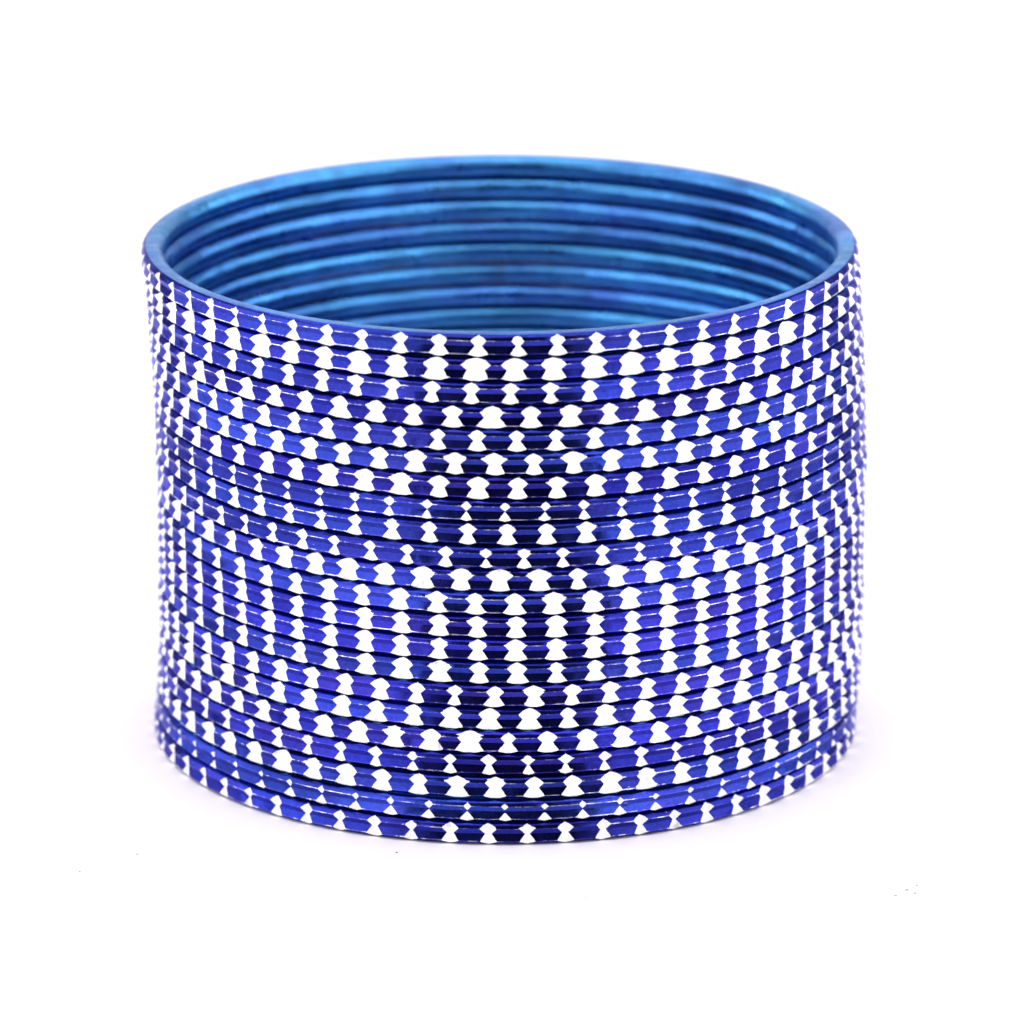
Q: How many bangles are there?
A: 22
